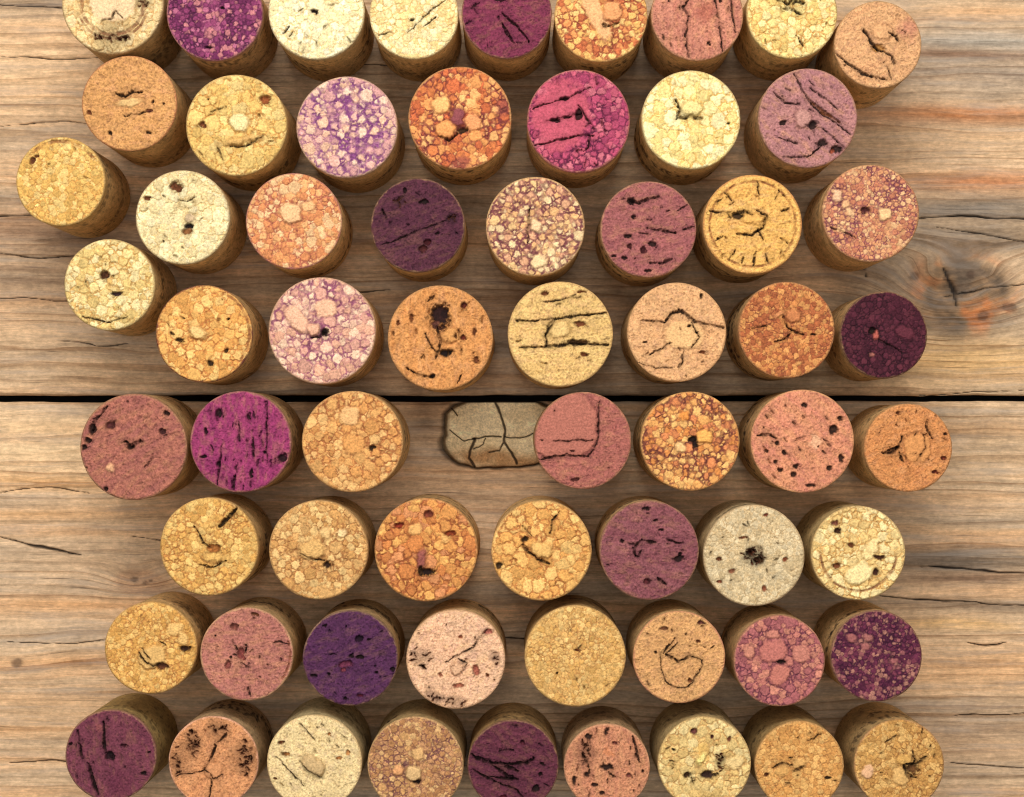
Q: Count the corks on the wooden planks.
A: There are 63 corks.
